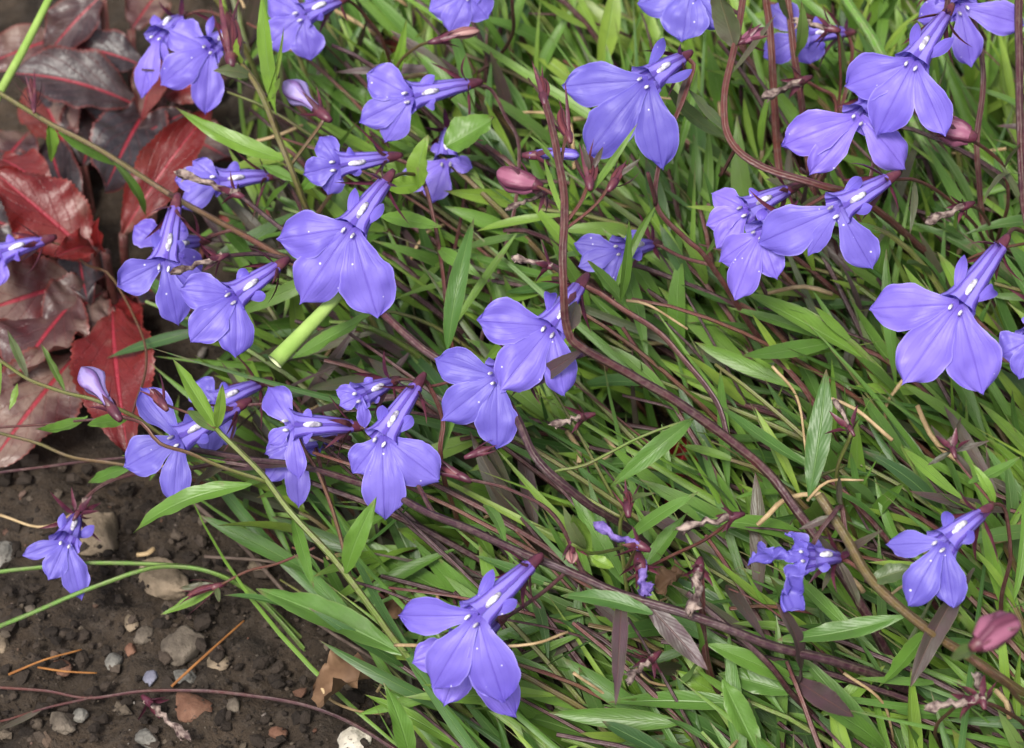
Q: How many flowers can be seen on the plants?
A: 38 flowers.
